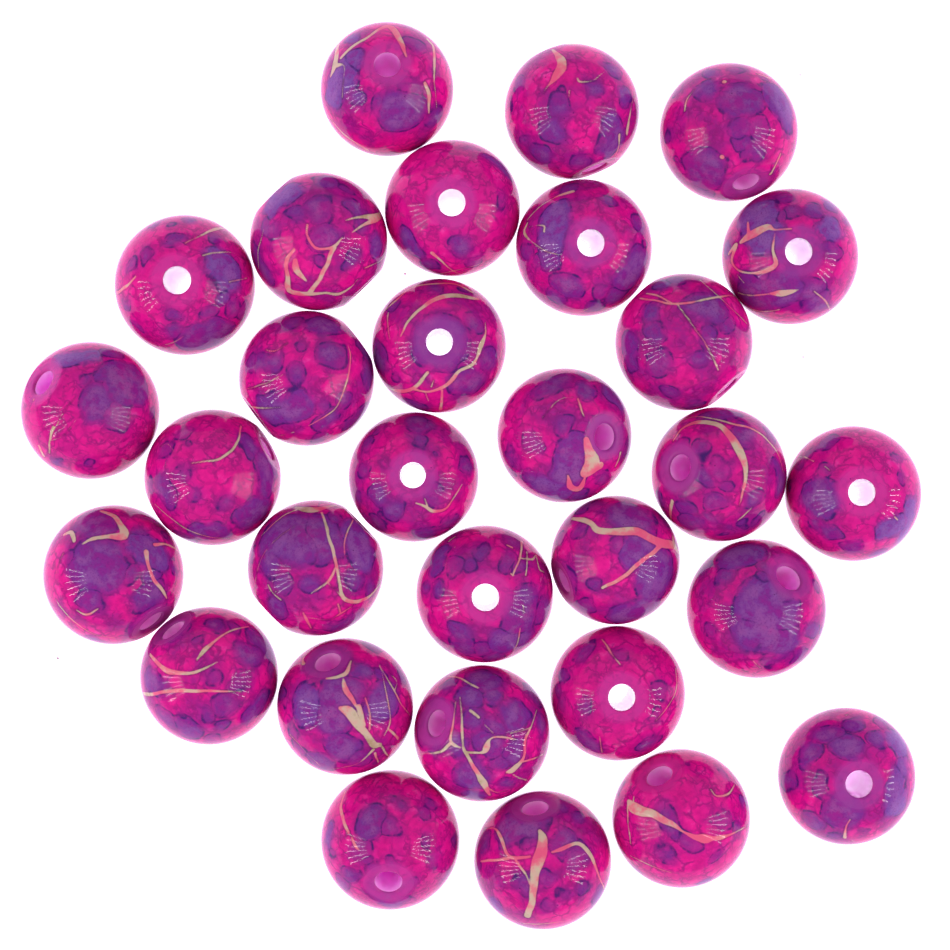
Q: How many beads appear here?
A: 30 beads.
